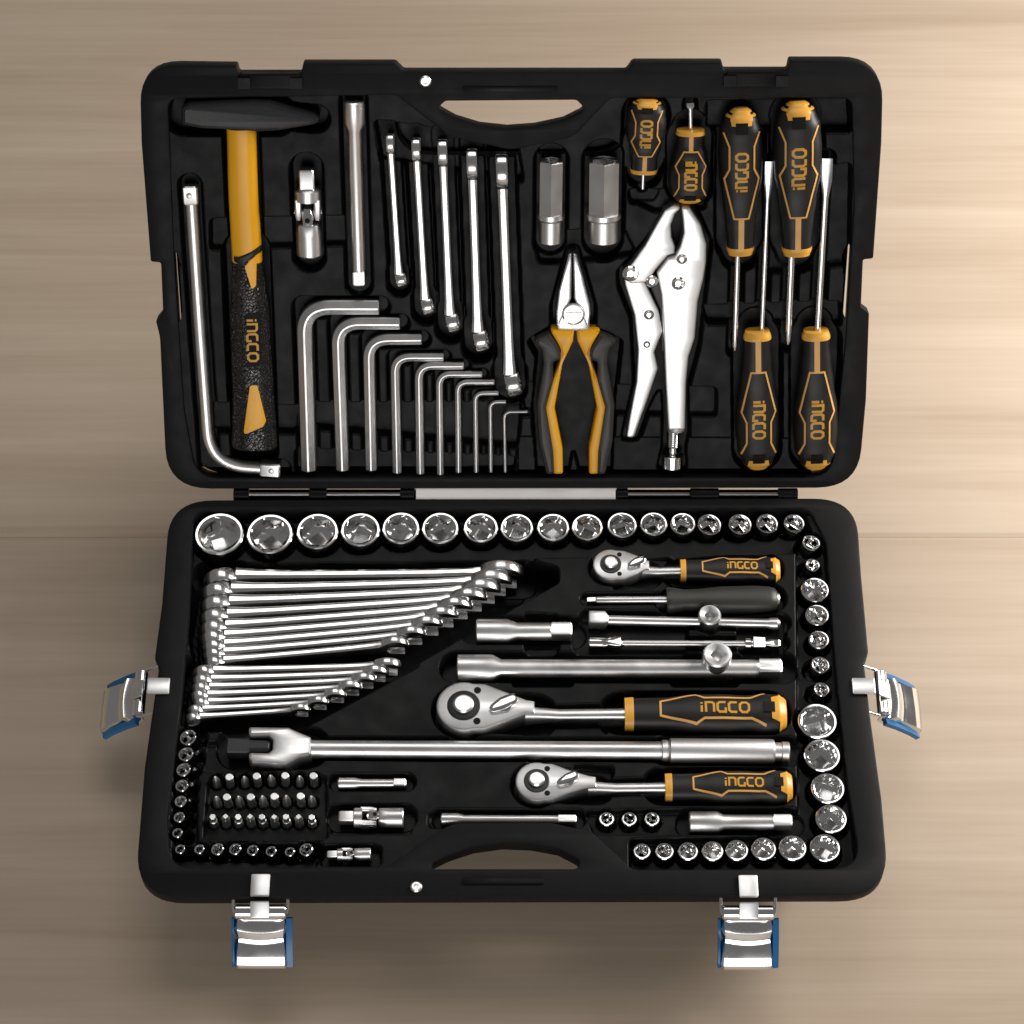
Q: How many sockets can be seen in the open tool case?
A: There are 56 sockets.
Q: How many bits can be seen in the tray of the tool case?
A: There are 26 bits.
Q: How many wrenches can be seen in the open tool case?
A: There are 21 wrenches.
